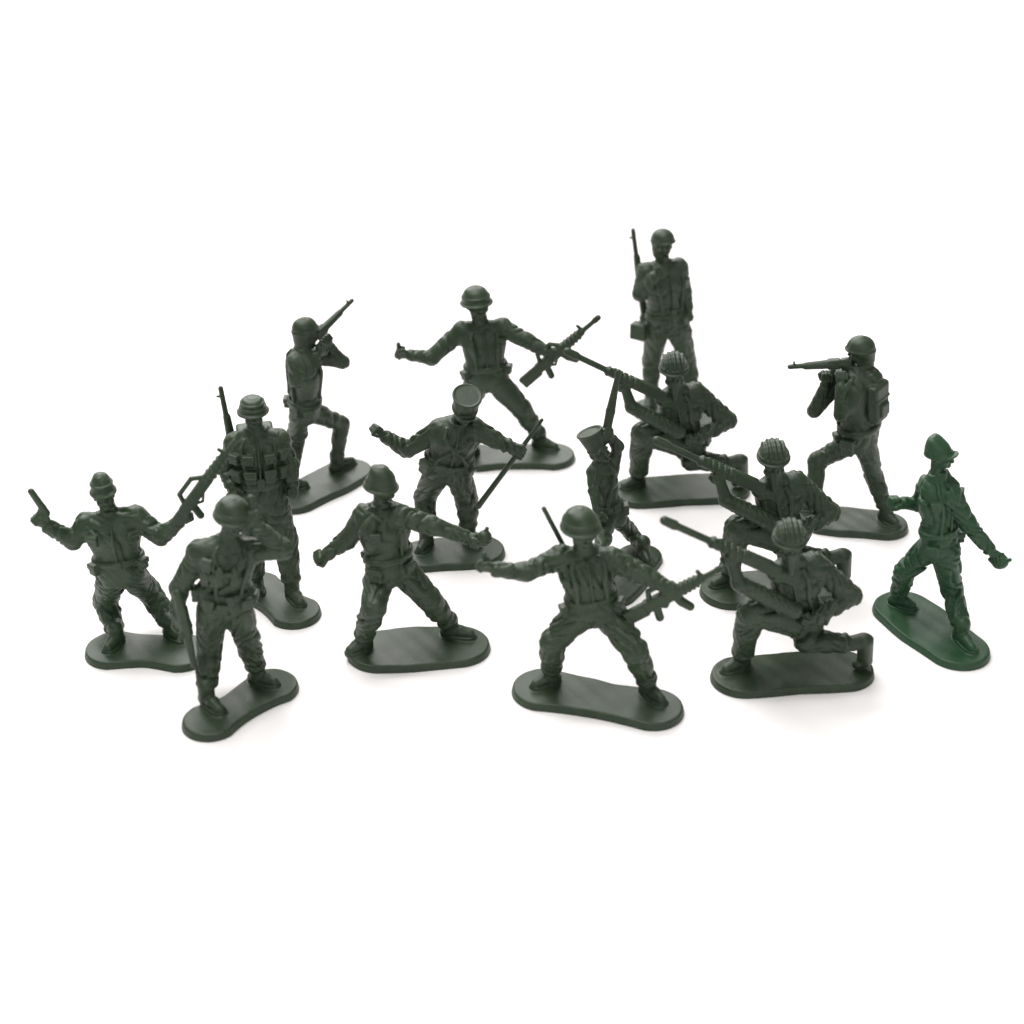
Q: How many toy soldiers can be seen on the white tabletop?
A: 15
